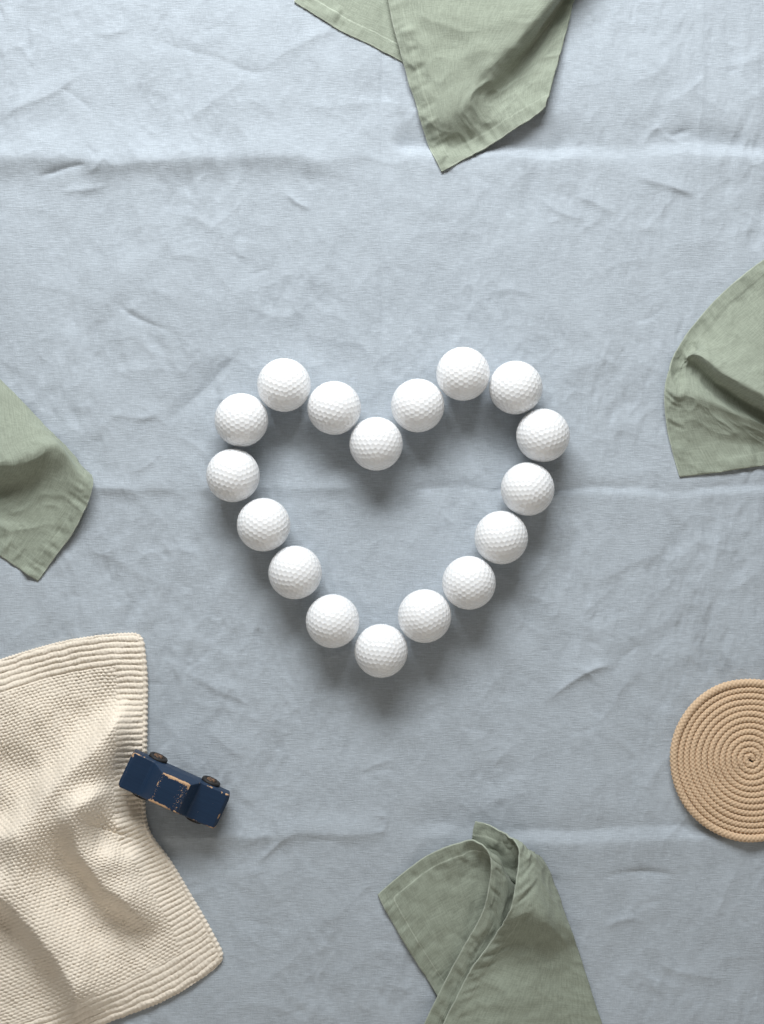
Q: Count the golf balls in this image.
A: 17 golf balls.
